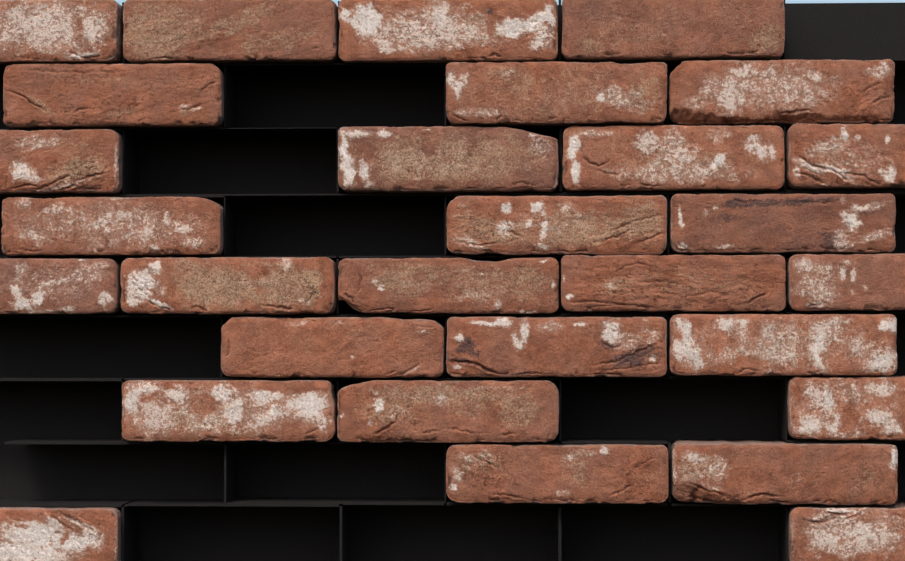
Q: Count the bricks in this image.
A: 29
